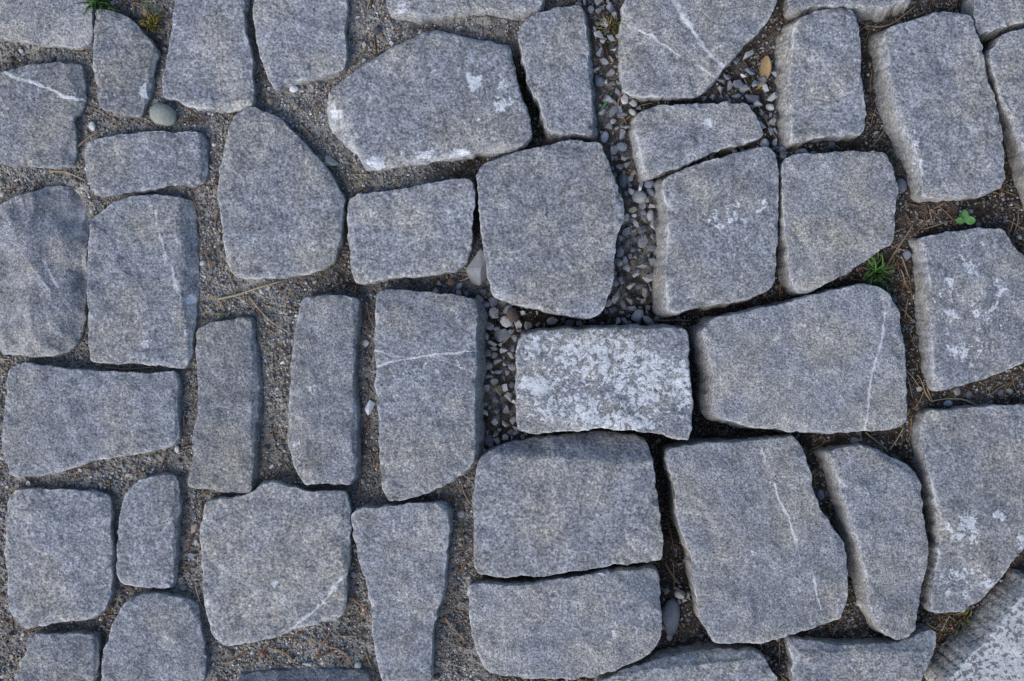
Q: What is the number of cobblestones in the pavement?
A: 45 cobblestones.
